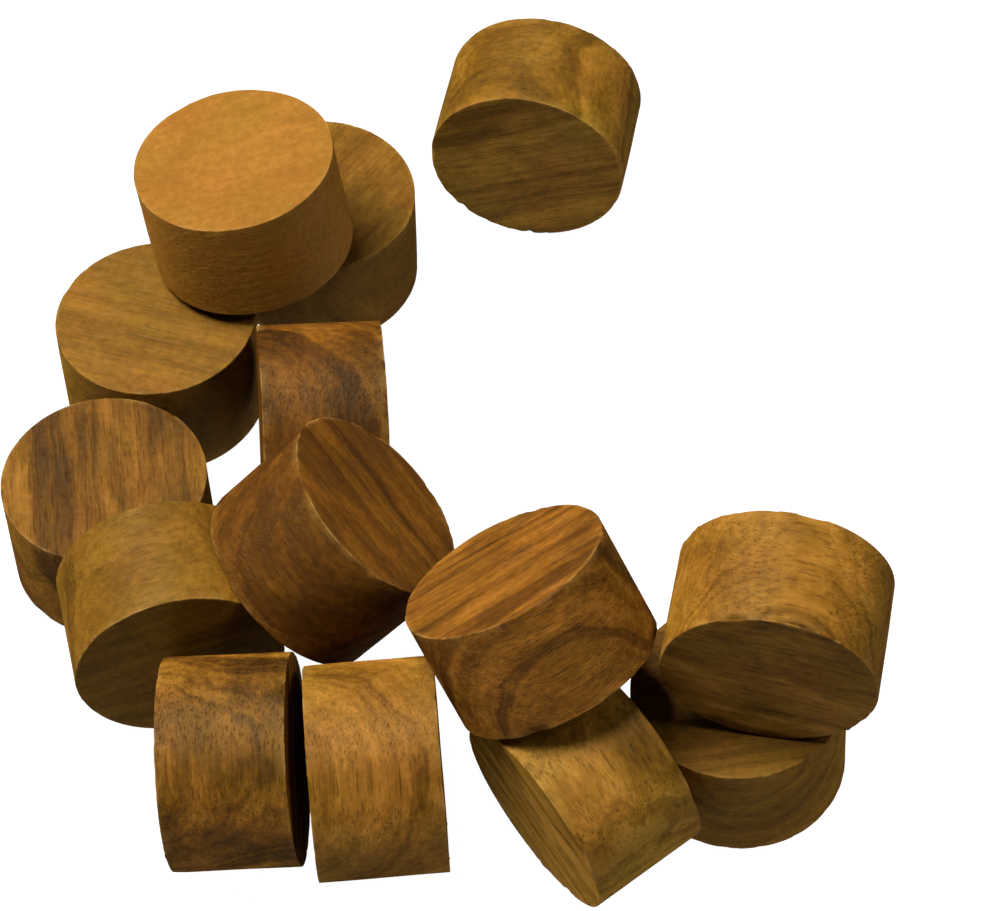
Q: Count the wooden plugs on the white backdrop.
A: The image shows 14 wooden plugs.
